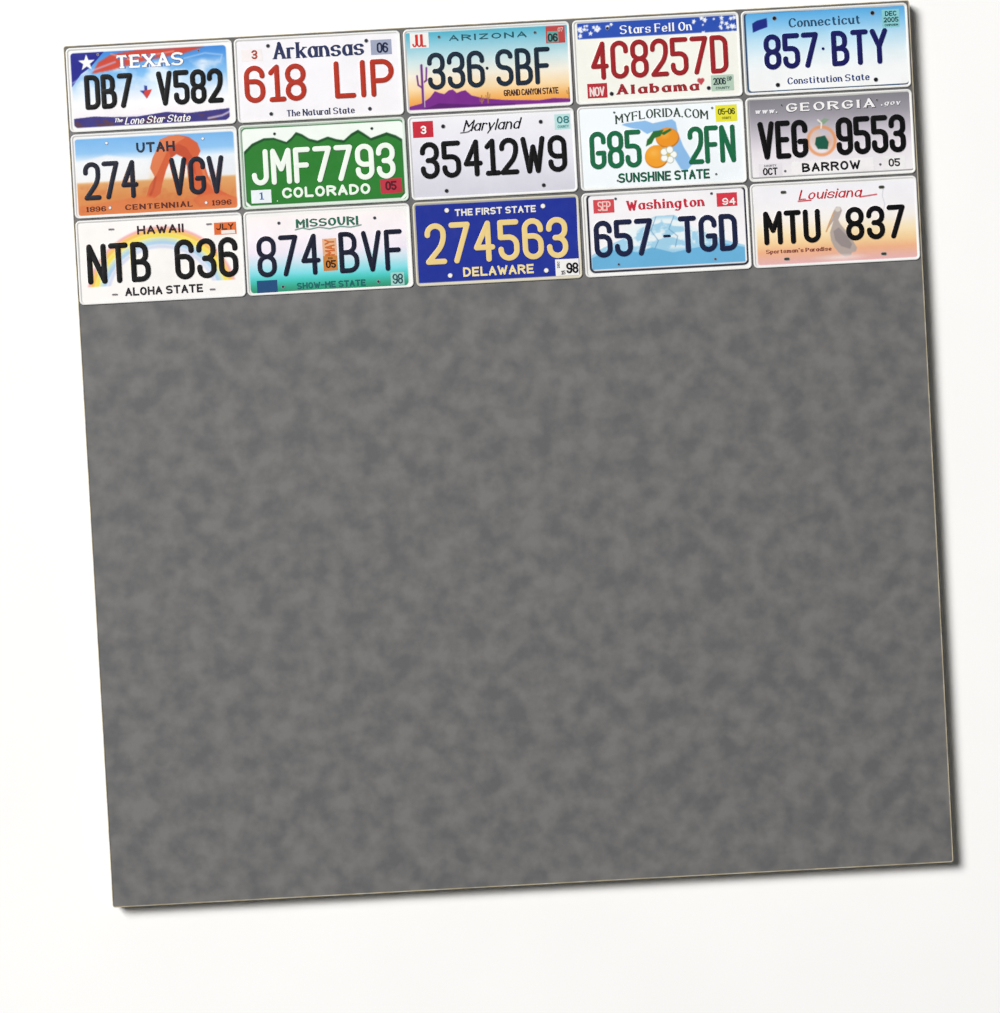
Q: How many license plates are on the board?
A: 15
